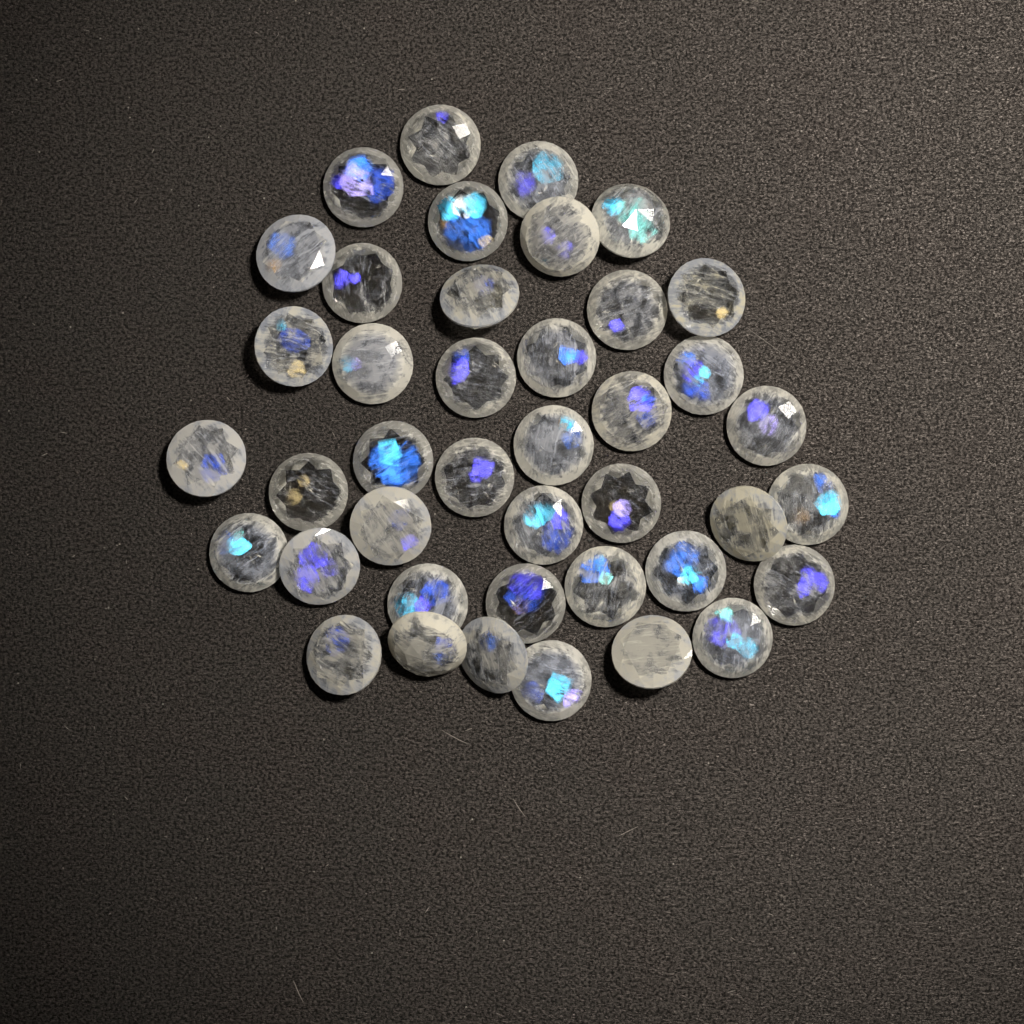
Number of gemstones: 41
